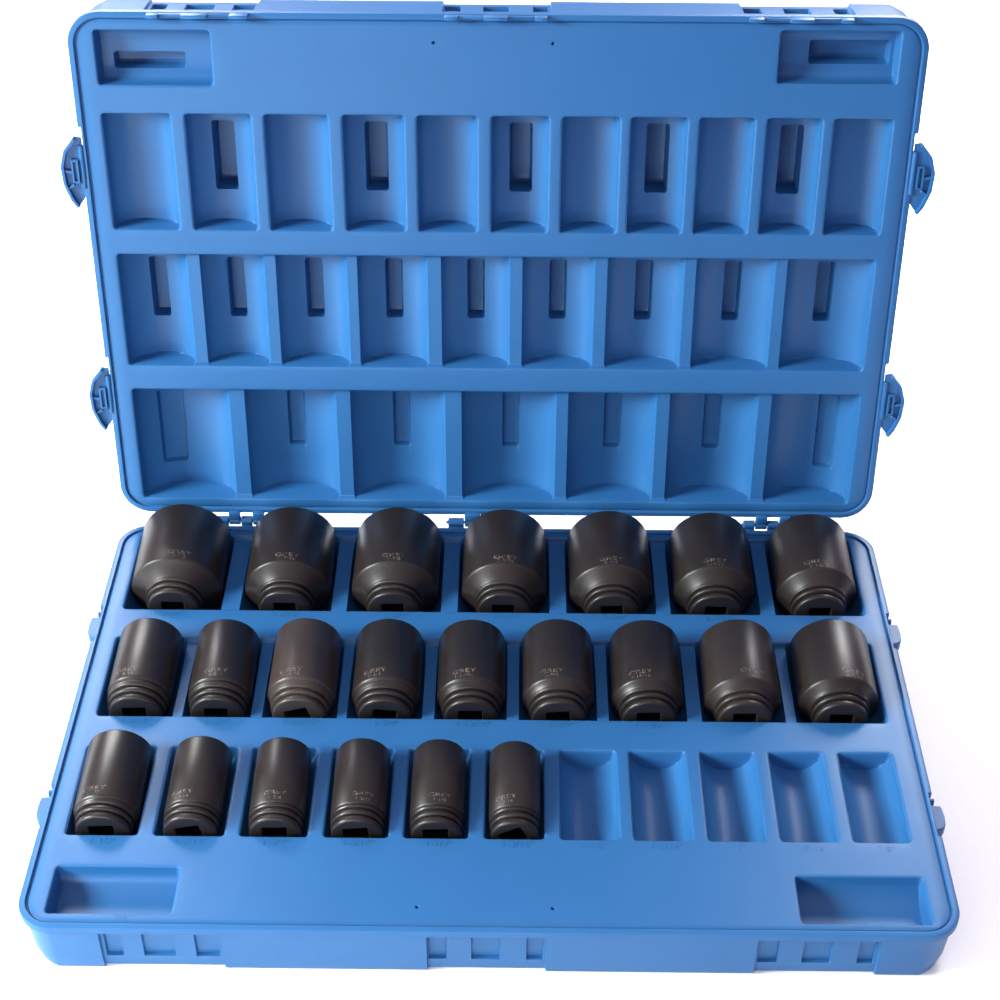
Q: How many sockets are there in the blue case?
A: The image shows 22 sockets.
